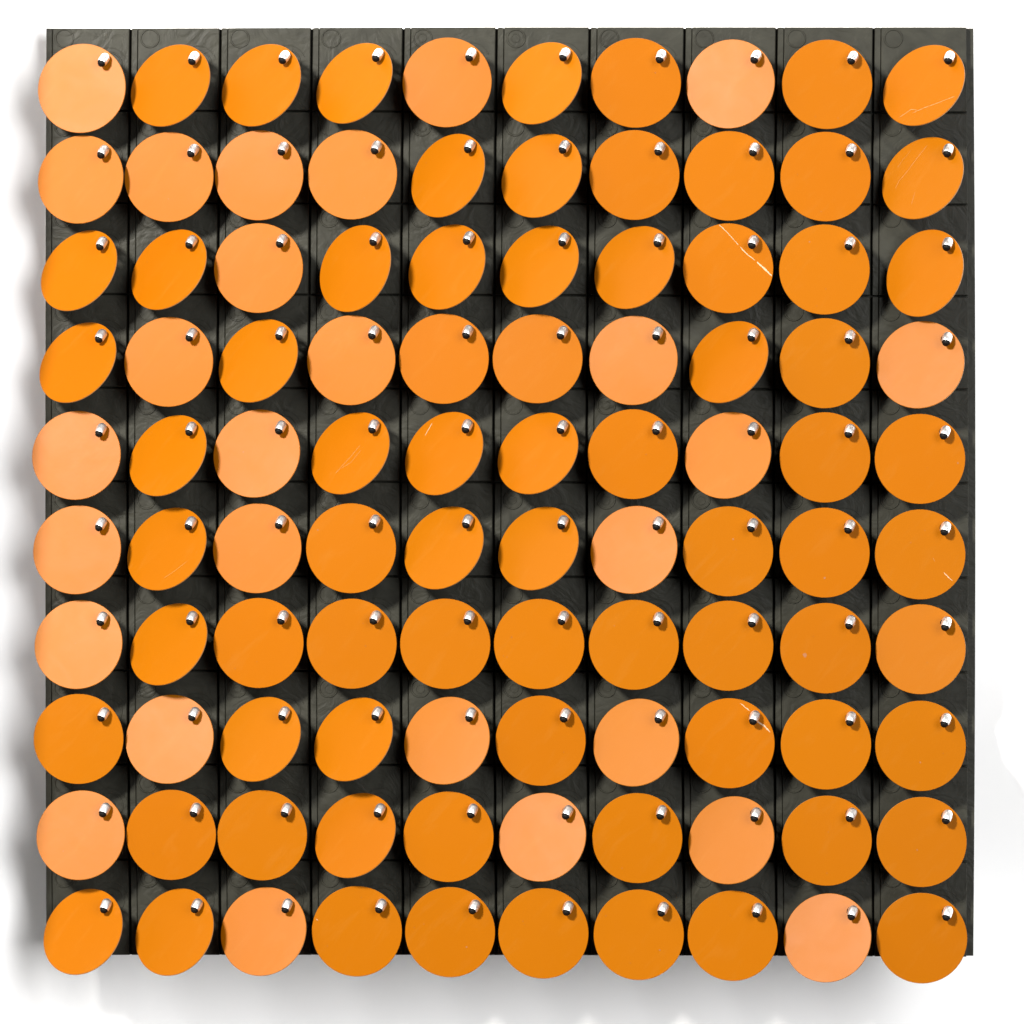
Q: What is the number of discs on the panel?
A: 100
